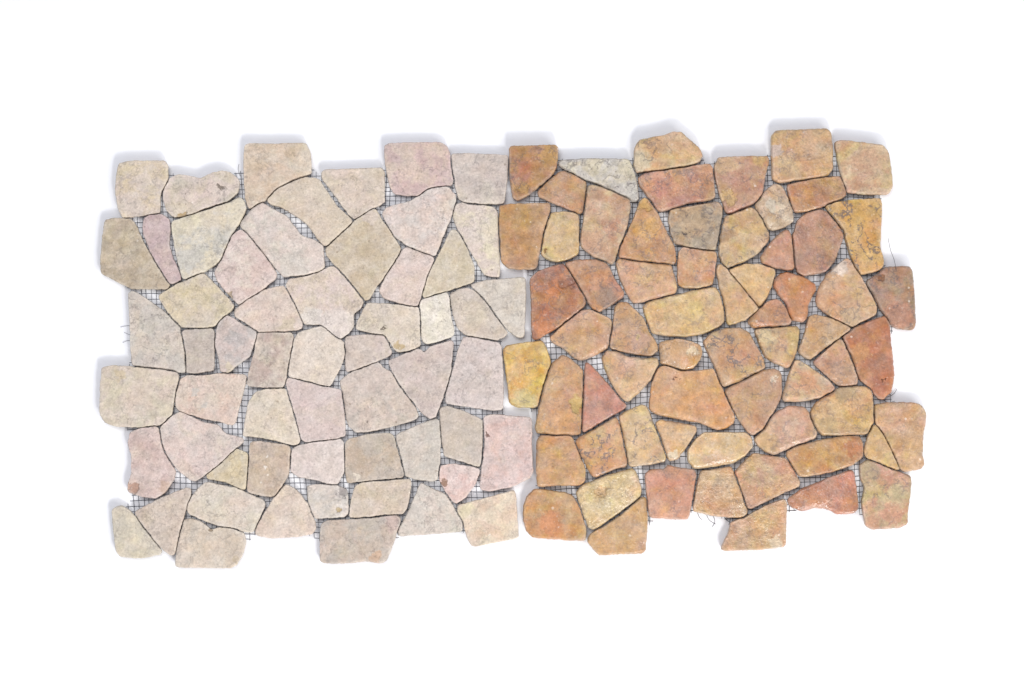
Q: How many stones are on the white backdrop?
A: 121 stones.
